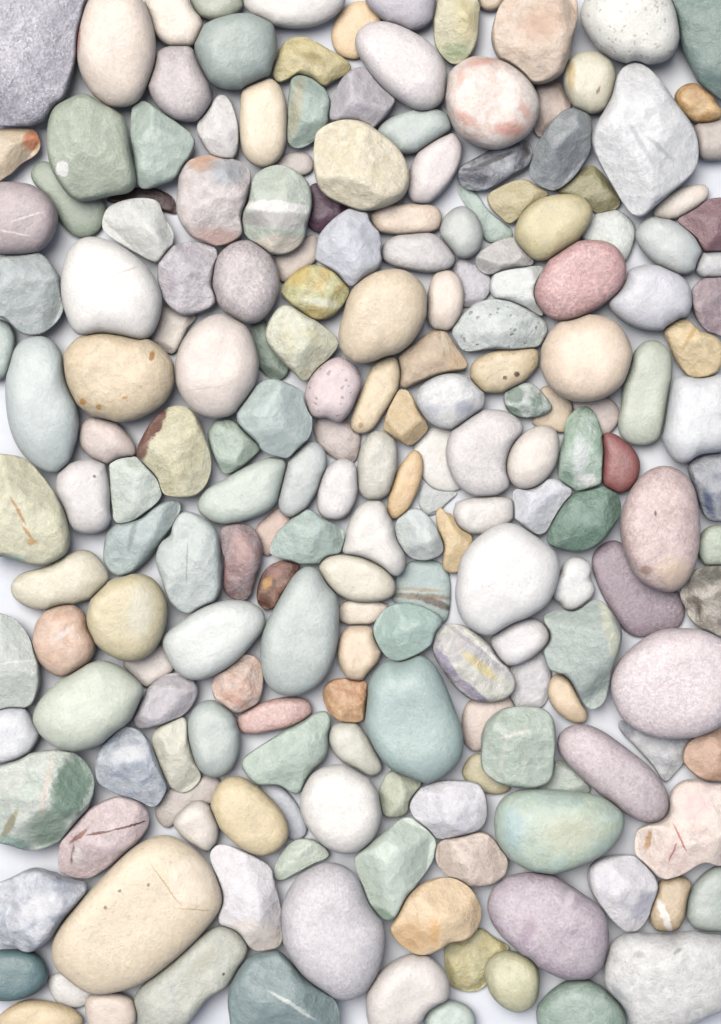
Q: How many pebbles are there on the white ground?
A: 200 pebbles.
